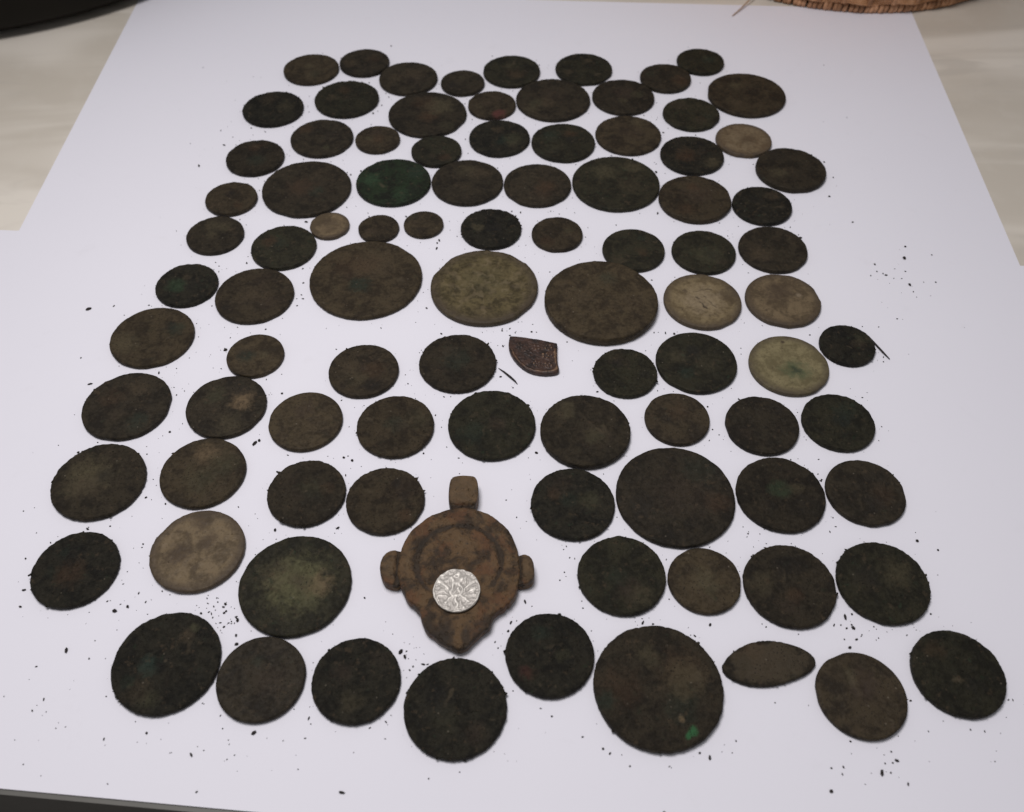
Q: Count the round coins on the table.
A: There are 92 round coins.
